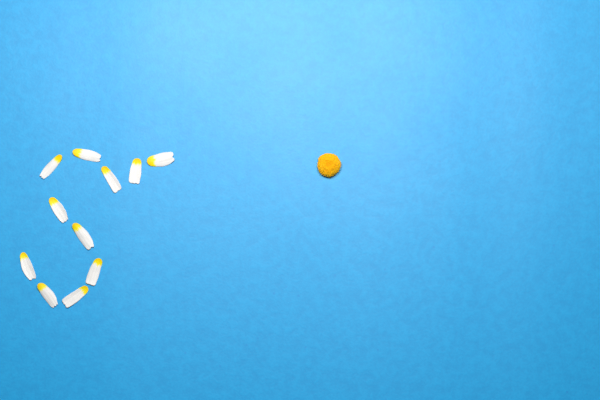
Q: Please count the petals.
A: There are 11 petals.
